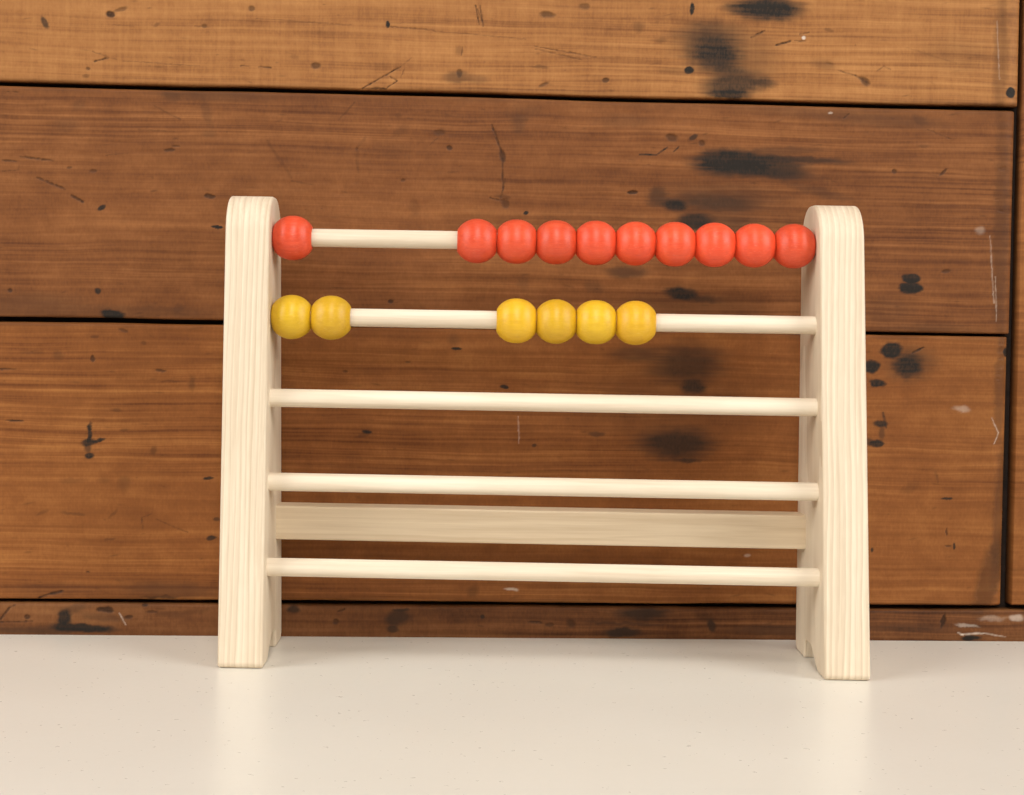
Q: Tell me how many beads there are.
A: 16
